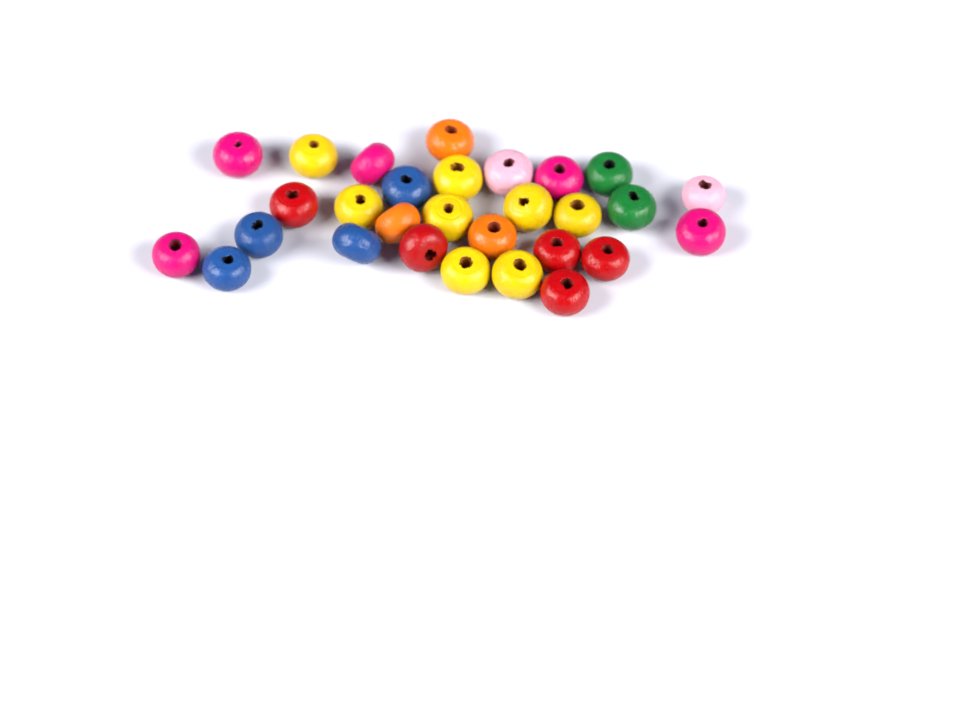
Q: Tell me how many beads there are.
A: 29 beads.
